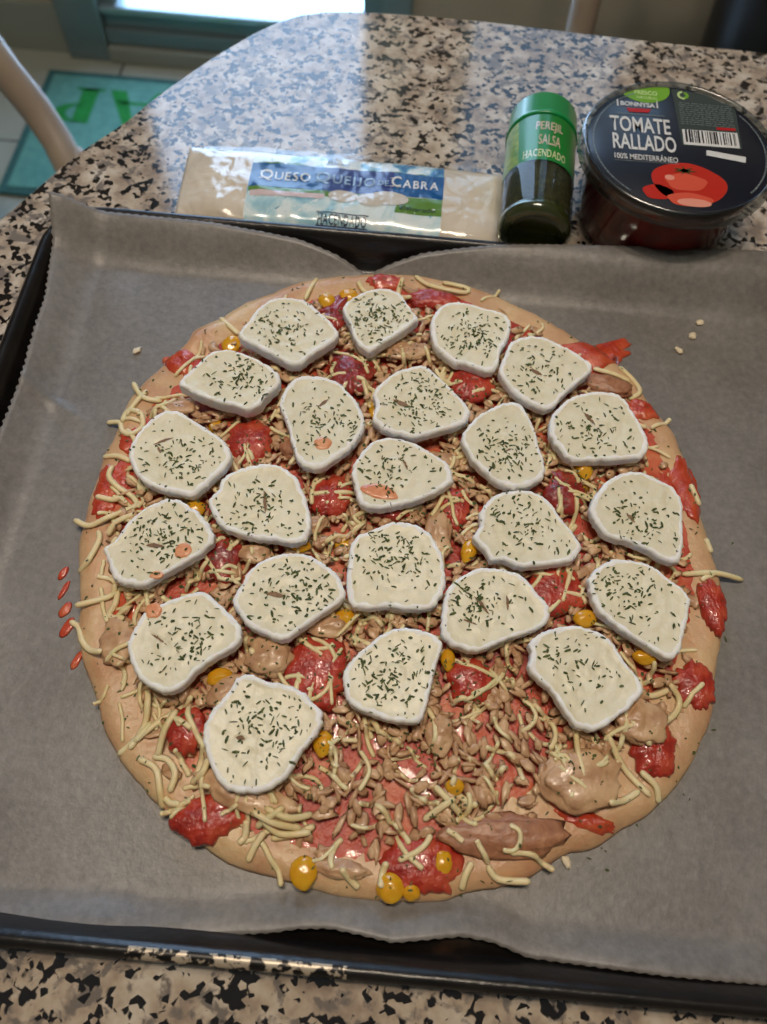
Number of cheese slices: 23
